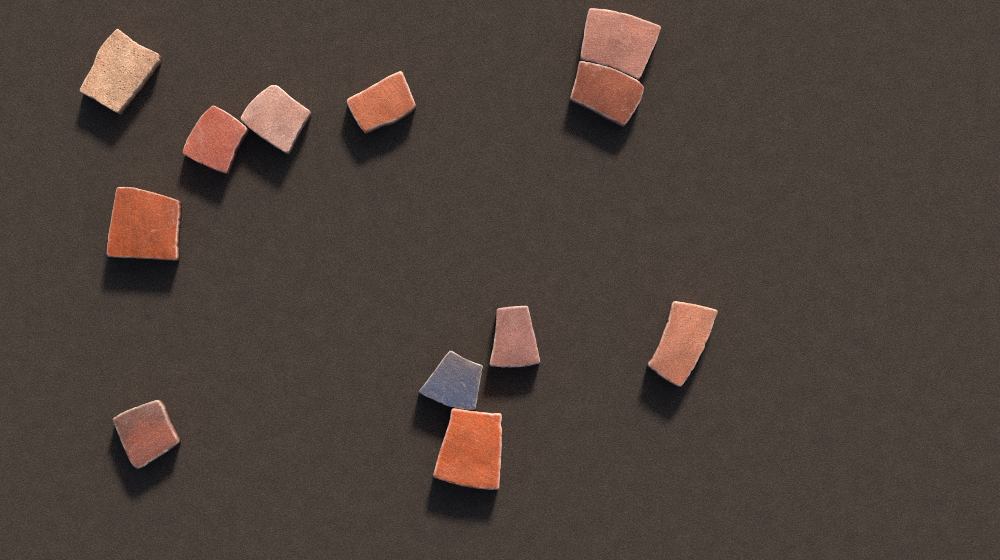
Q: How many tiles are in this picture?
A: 12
